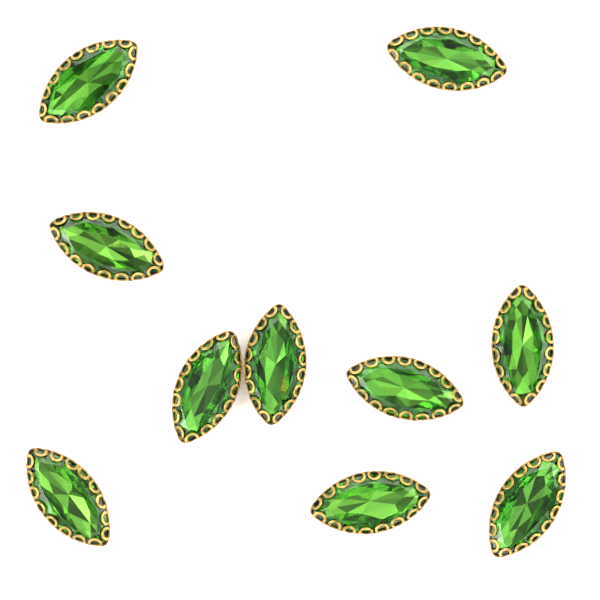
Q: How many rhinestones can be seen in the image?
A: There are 10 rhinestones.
